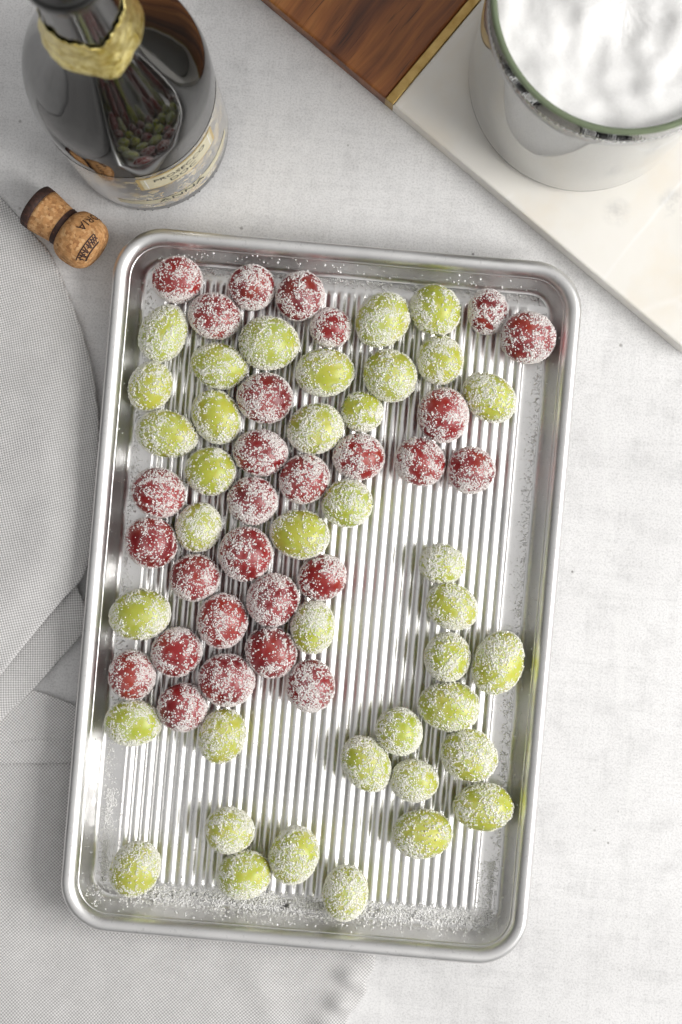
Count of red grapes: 28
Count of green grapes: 38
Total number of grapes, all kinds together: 66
